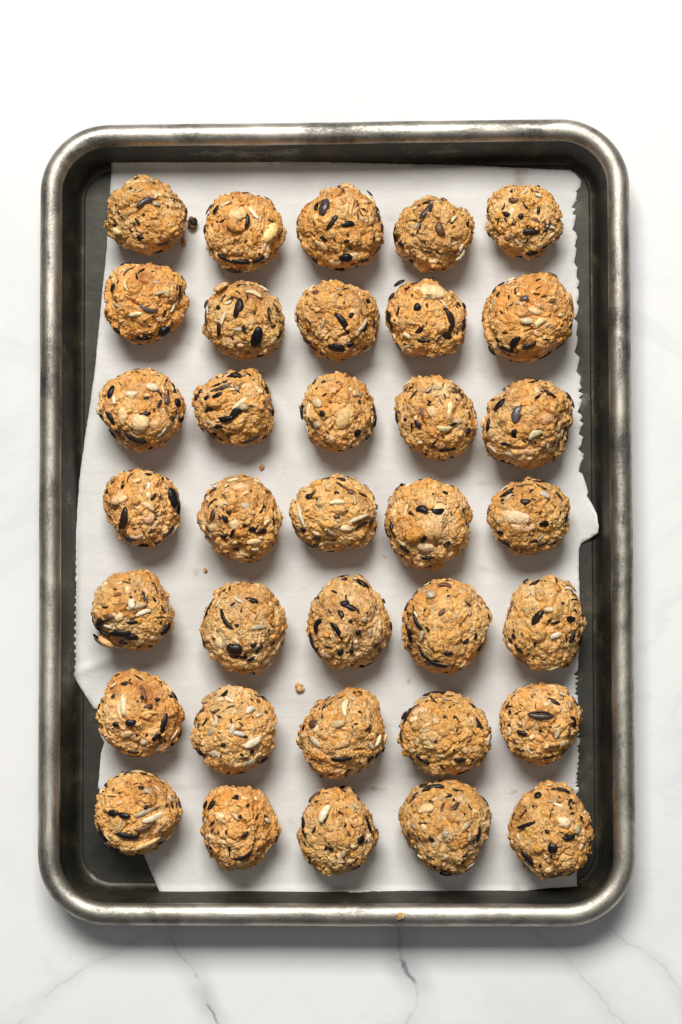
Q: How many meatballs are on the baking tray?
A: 35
